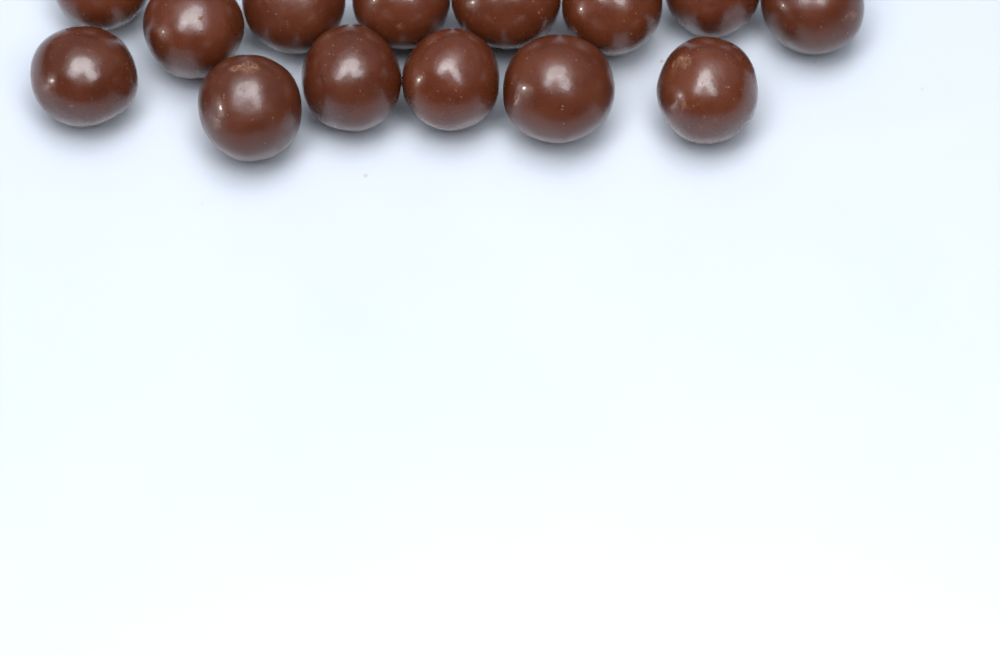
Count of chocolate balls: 14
